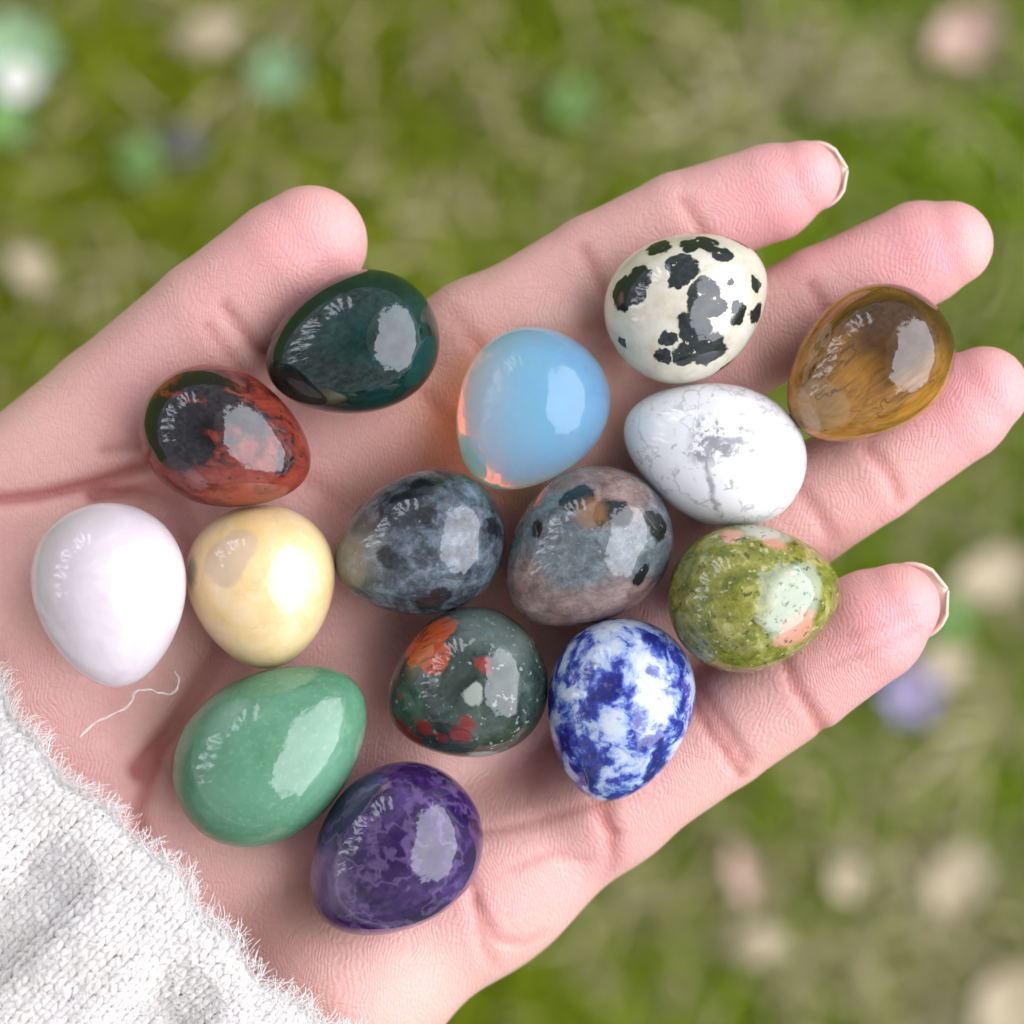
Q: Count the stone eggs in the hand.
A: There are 15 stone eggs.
